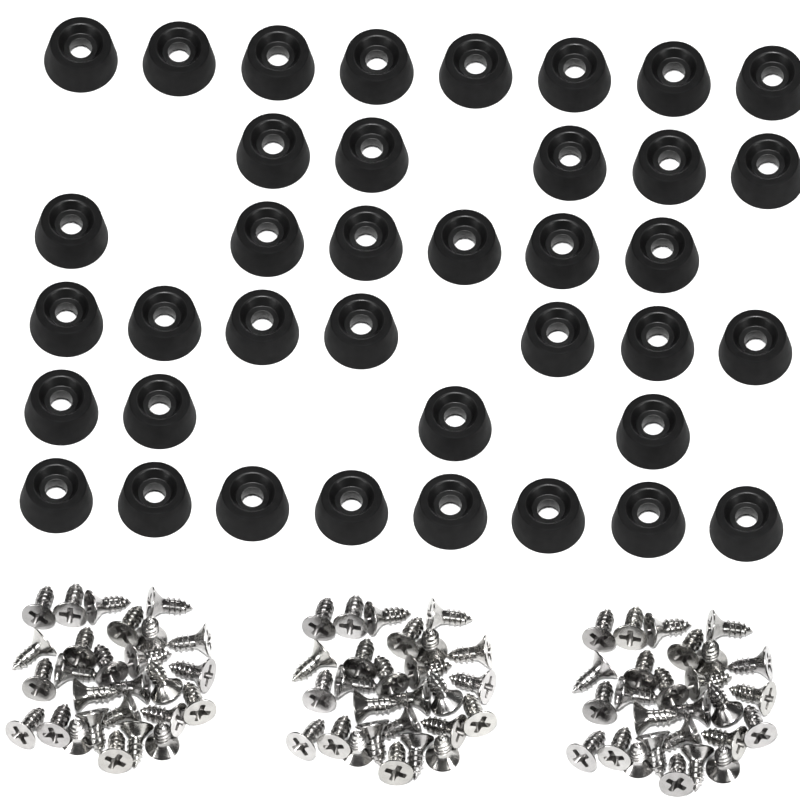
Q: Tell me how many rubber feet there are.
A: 38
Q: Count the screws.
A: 81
